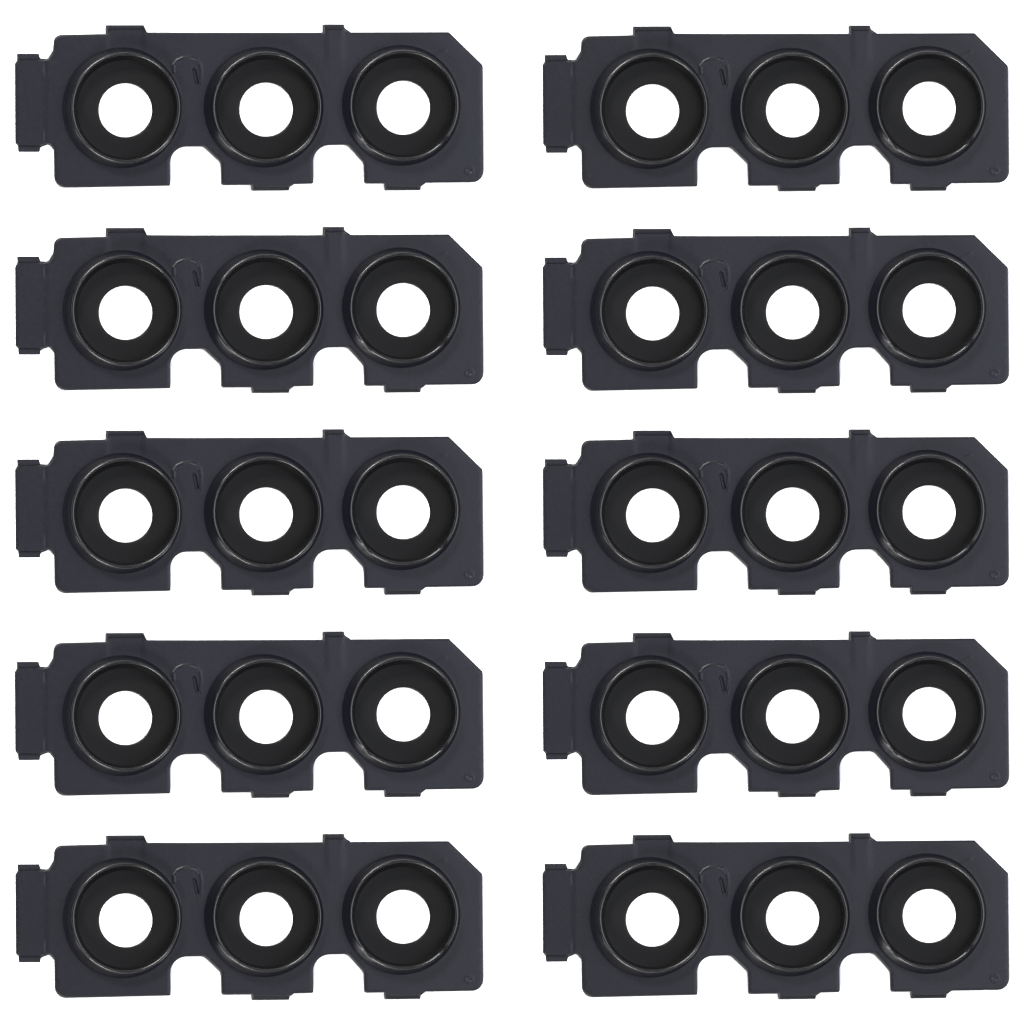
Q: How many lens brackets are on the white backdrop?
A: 10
